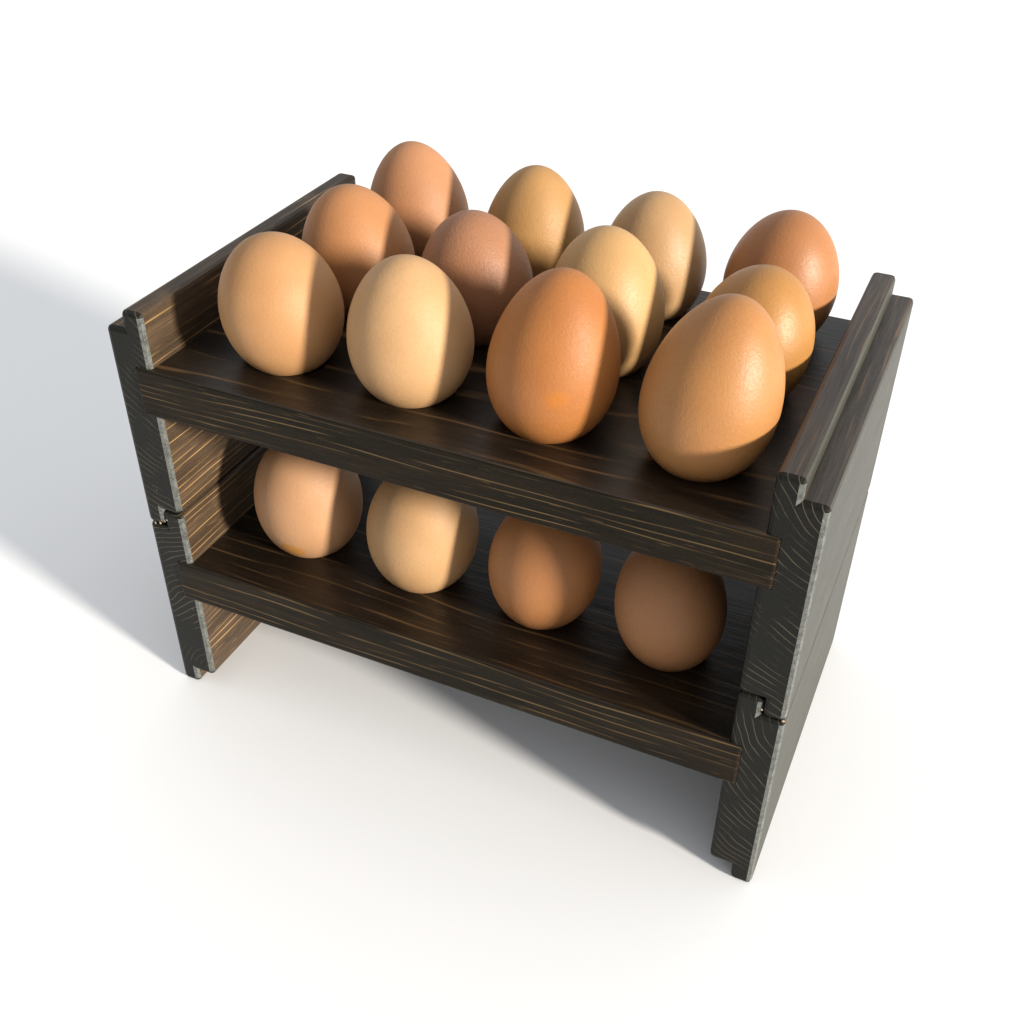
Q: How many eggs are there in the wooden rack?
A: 16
